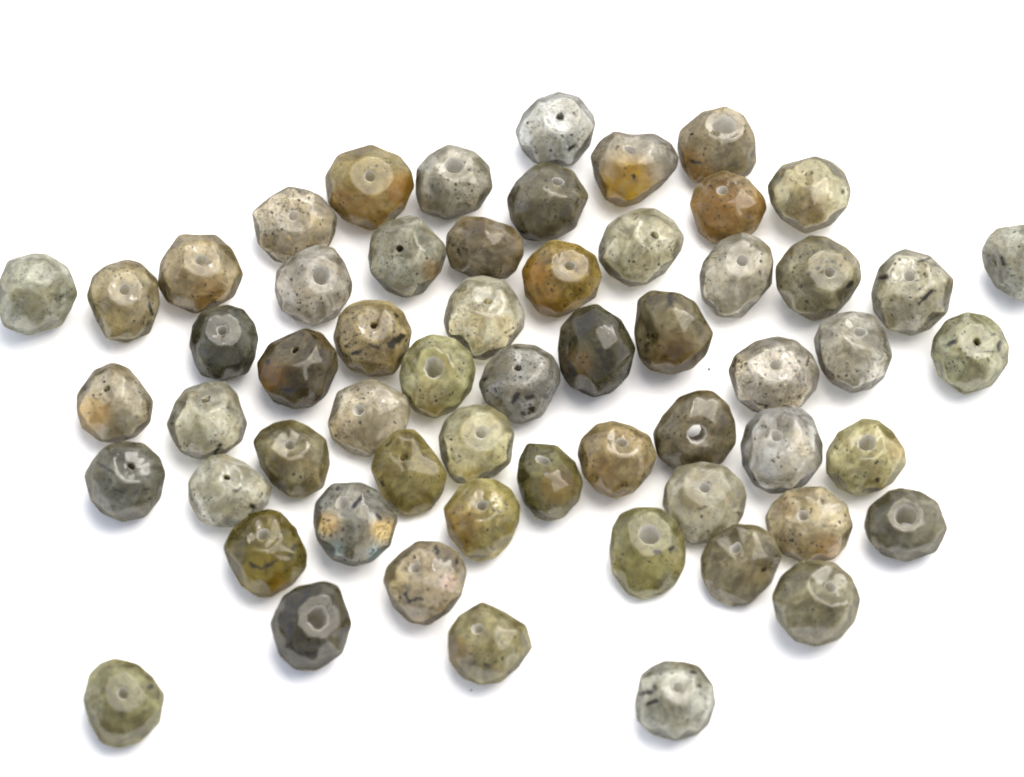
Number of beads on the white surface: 59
